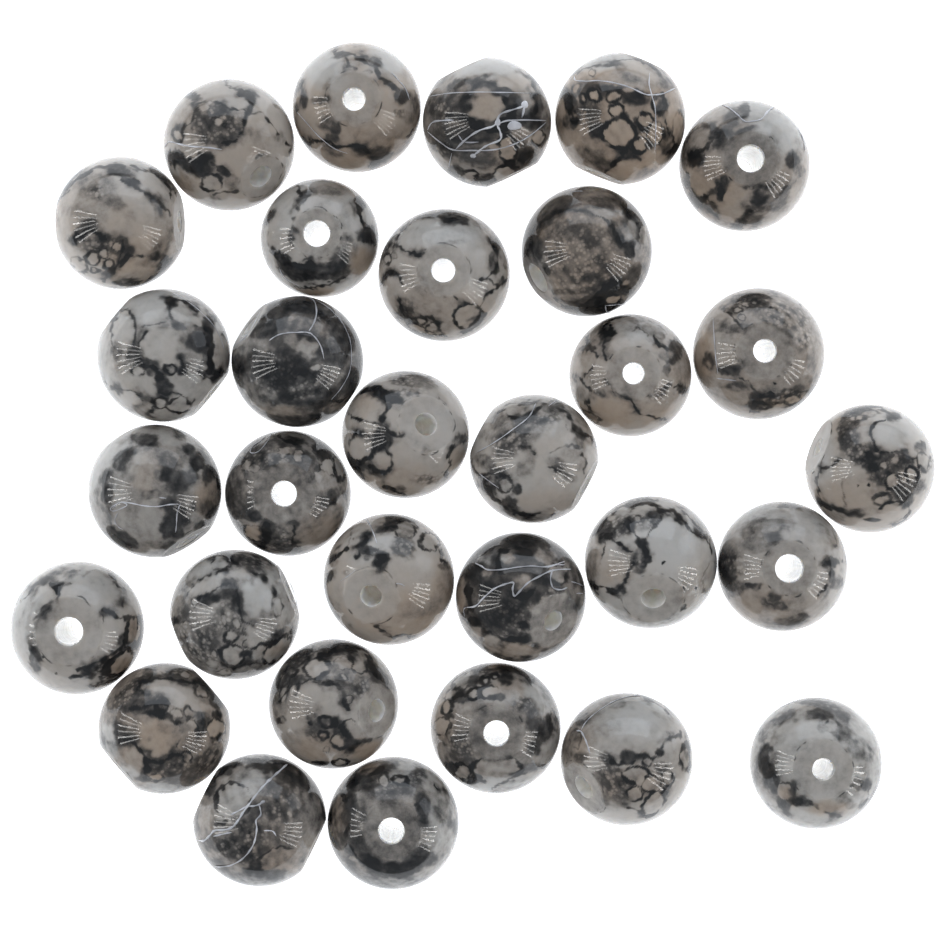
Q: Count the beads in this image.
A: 31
